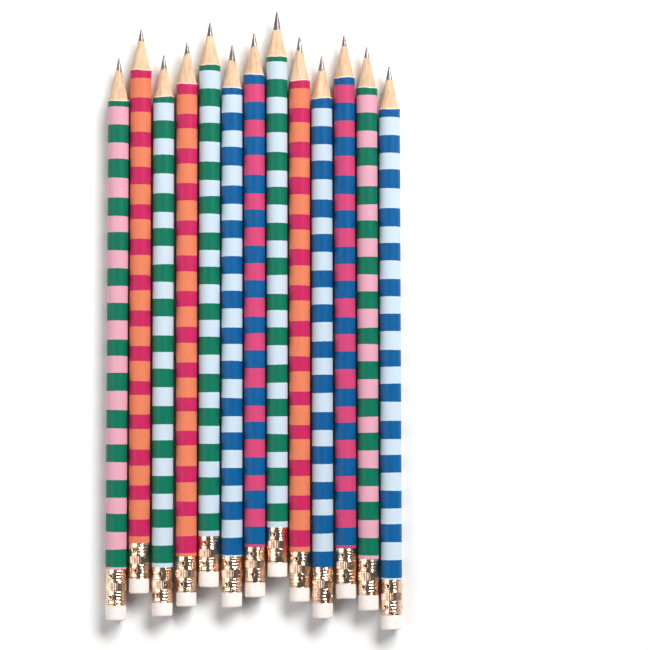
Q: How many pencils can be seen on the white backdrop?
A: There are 13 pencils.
